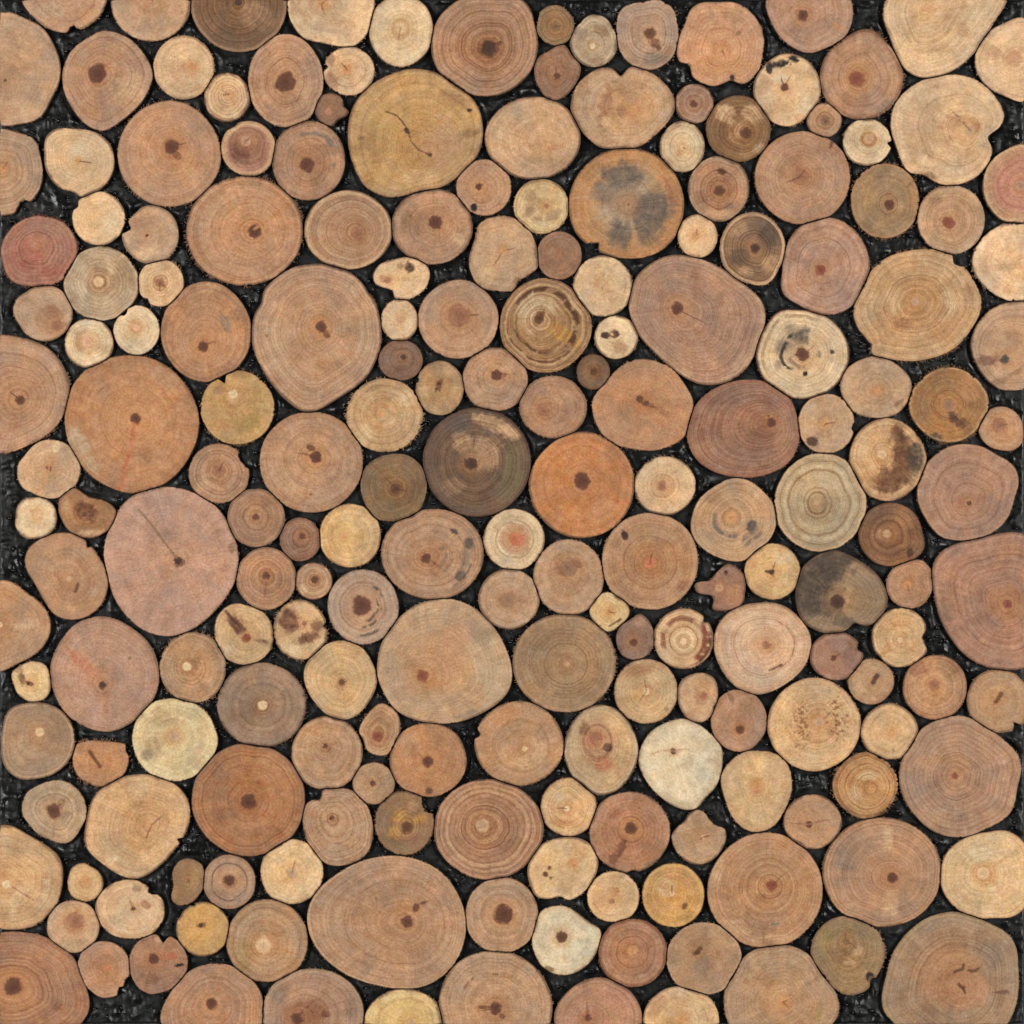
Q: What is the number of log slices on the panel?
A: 200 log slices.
